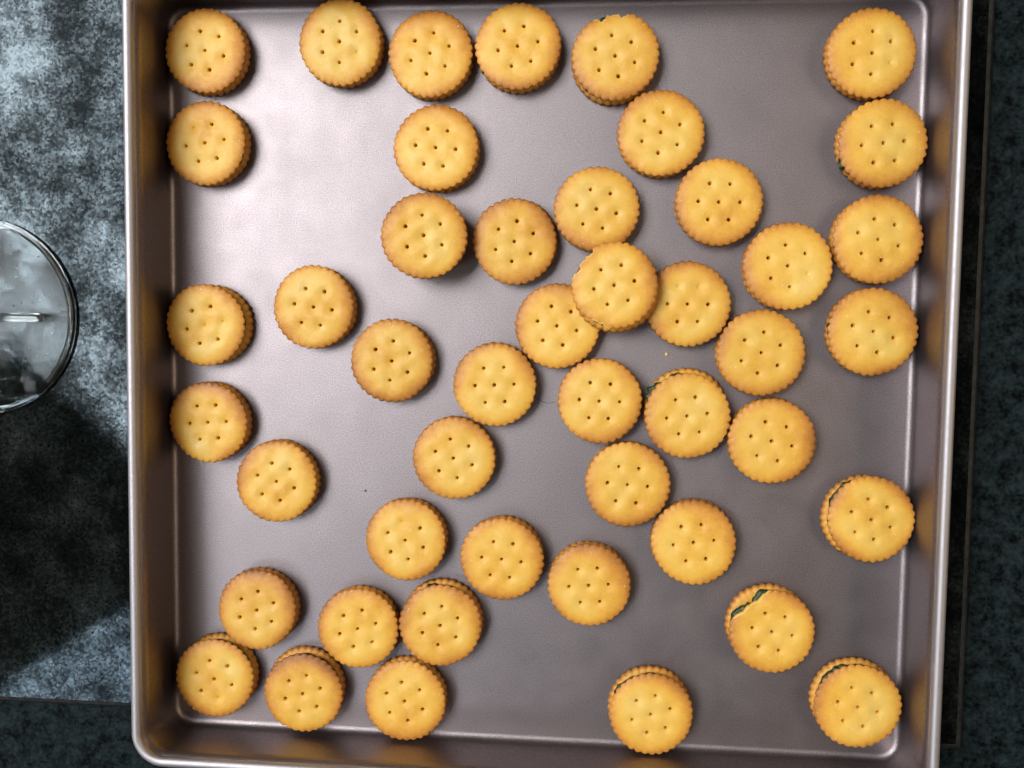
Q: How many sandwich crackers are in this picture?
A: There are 46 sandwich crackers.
